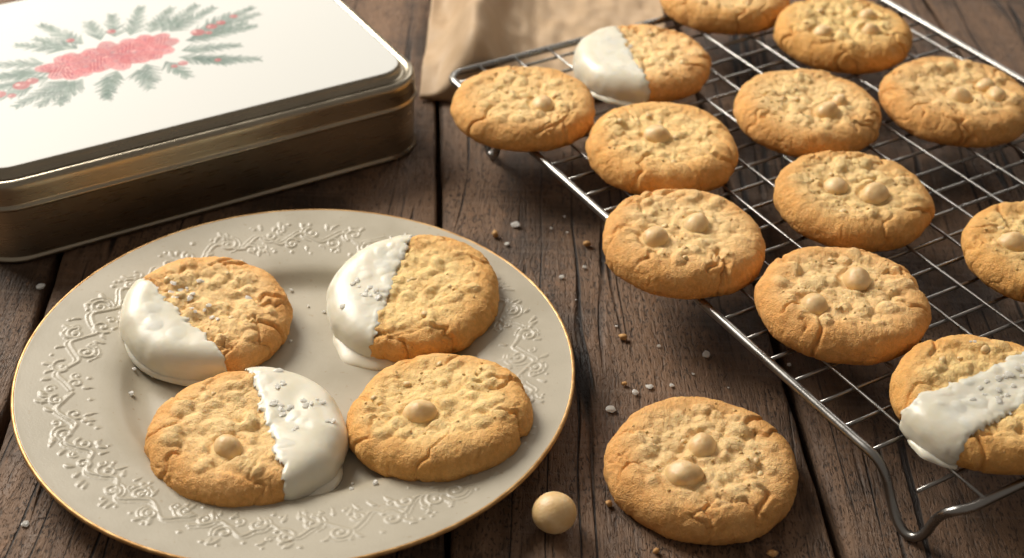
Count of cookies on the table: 17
